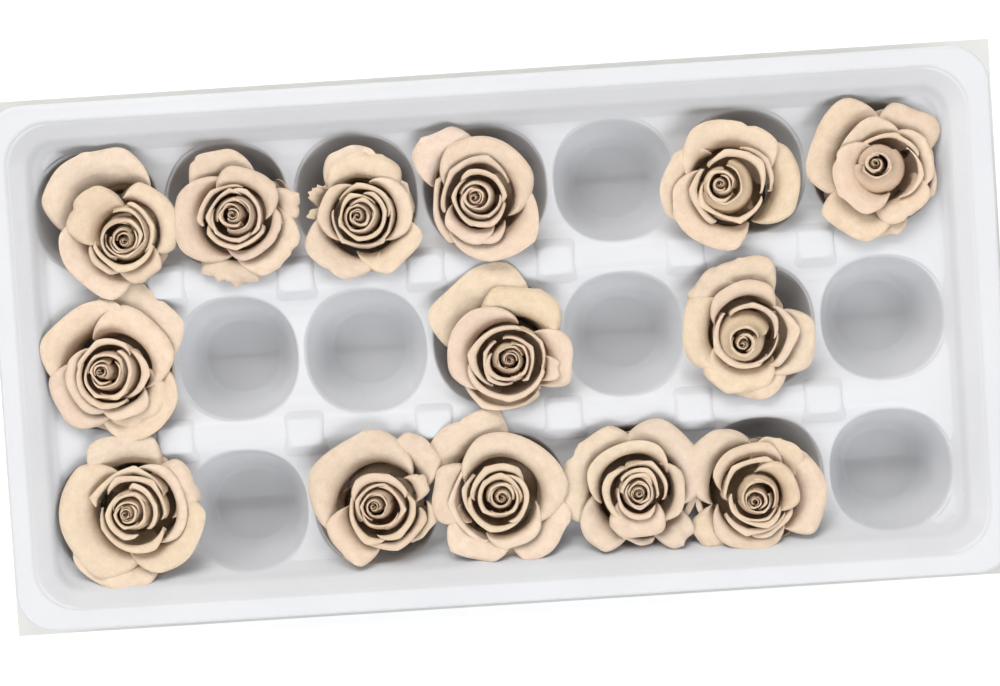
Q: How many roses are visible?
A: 14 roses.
